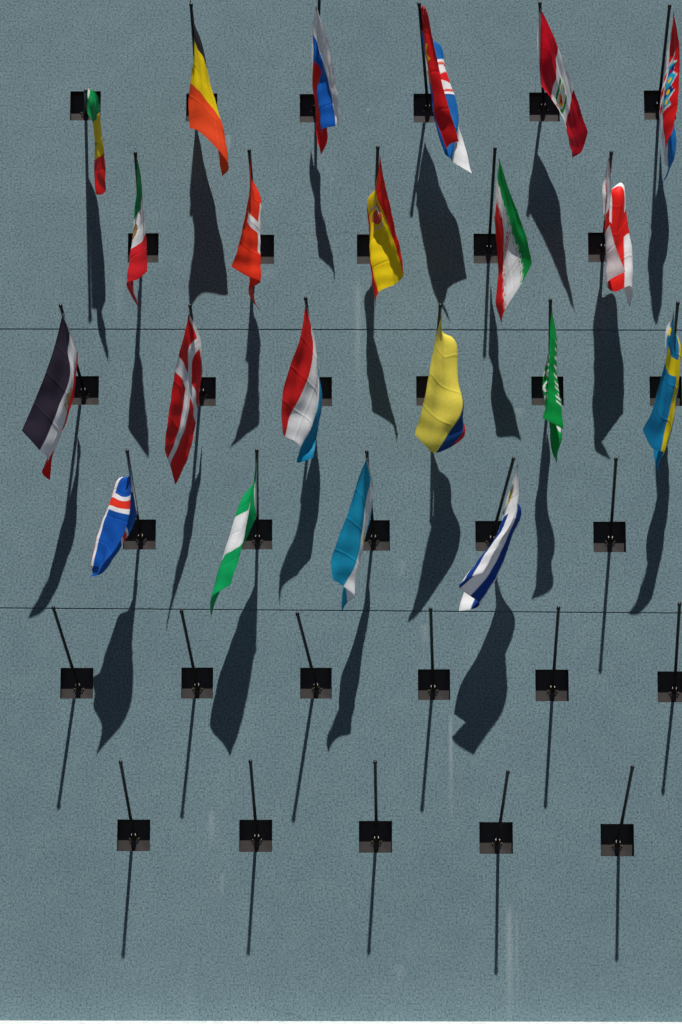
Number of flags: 21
